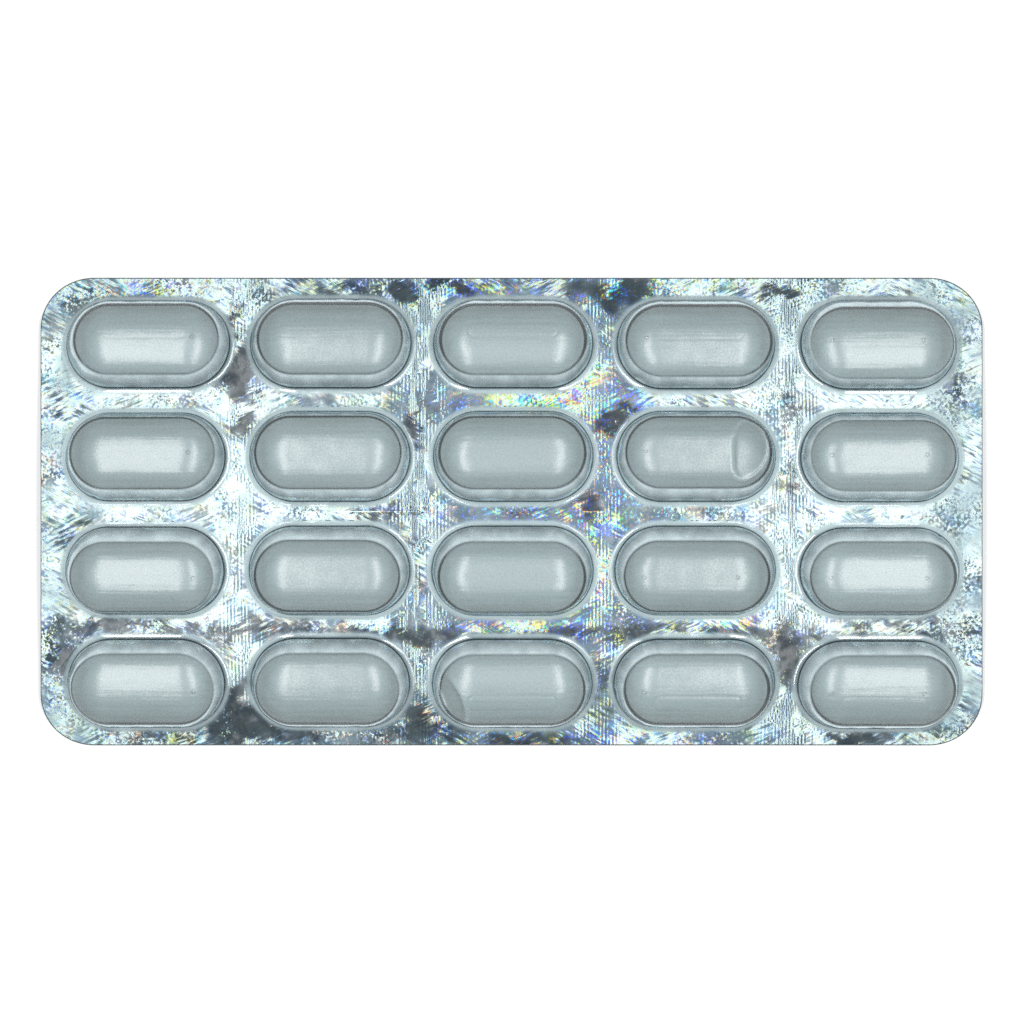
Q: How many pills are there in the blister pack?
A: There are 20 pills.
